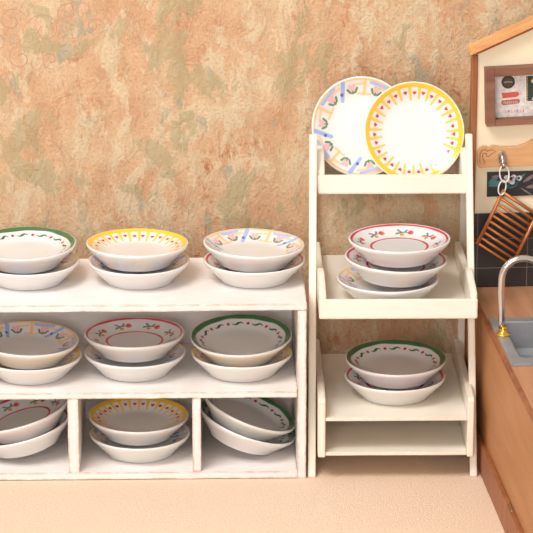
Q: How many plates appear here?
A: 25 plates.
